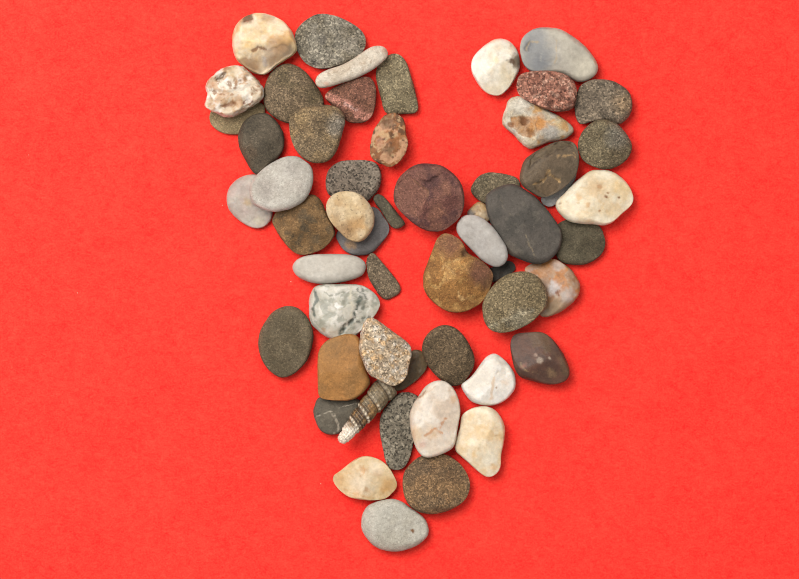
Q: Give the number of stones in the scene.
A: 54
